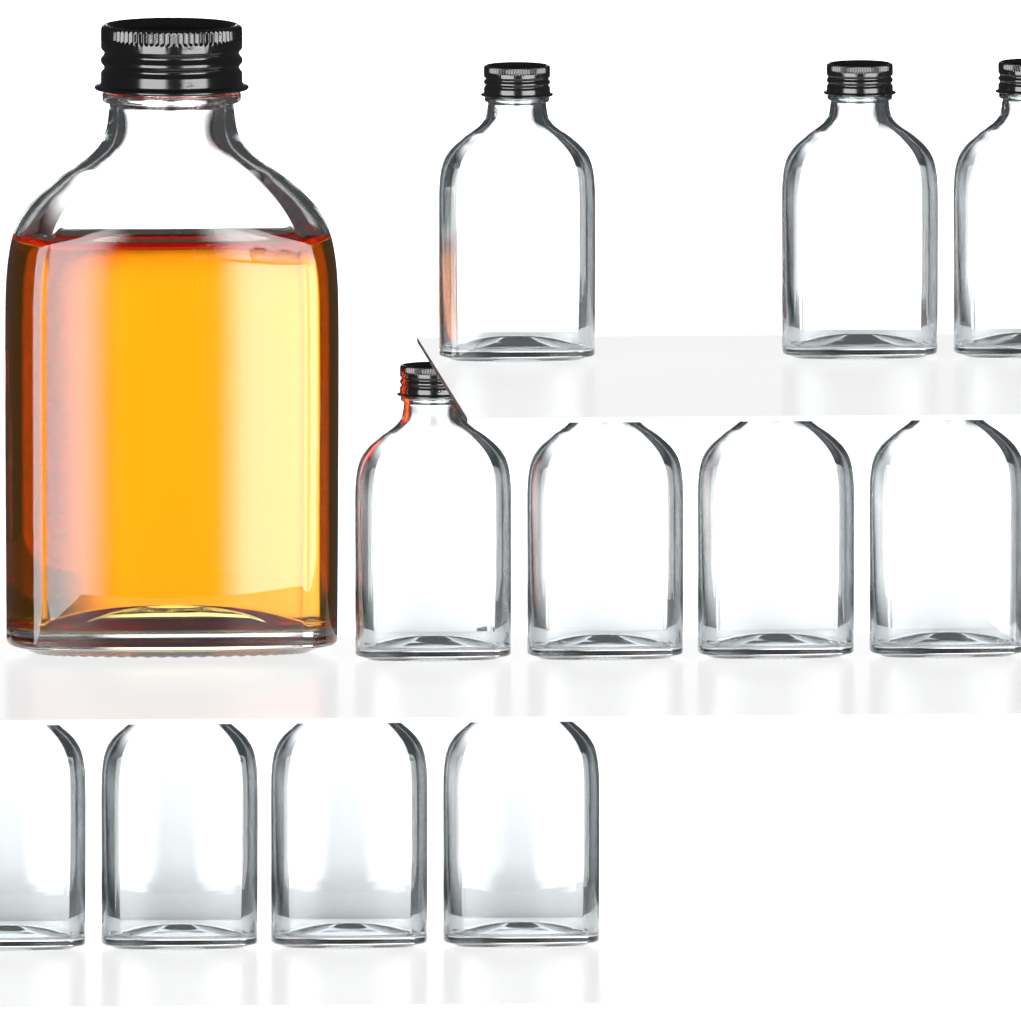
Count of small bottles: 11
